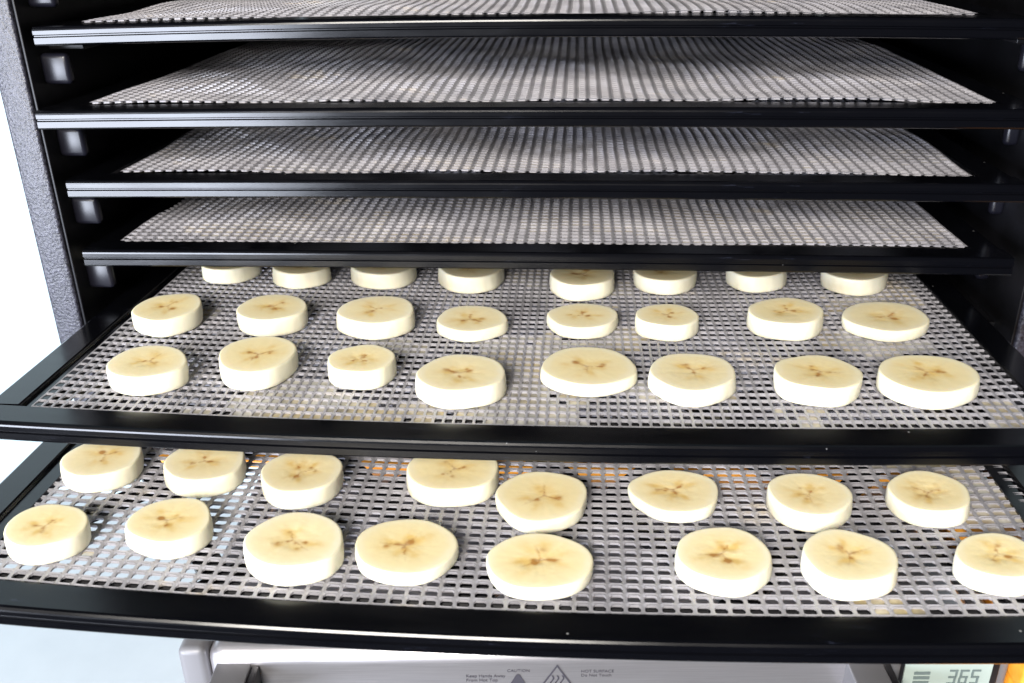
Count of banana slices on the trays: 40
